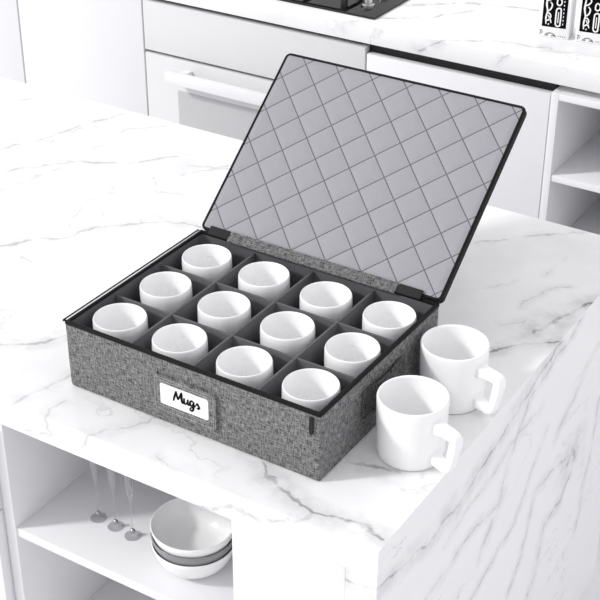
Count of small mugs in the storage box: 12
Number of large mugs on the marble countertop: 2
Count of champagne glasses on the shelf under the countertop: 3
